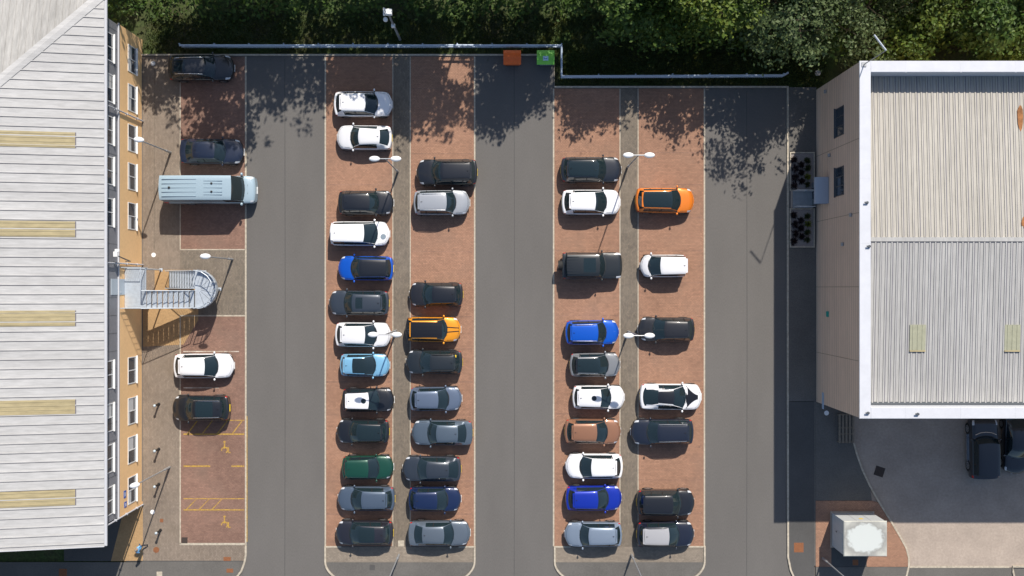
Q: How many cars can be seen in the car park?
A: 46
